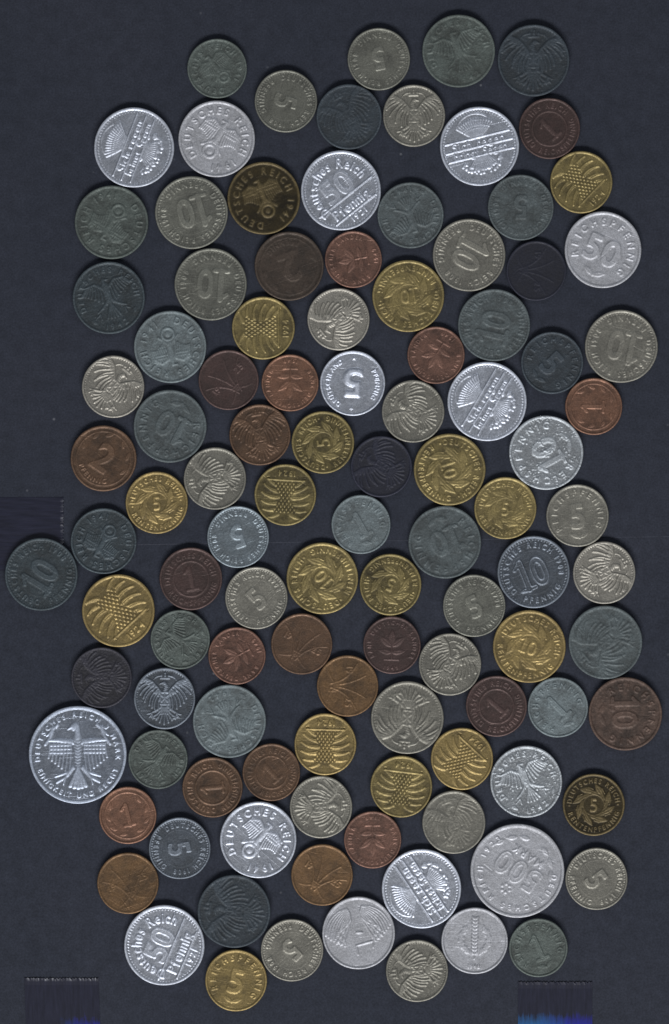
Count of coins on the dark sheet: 108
